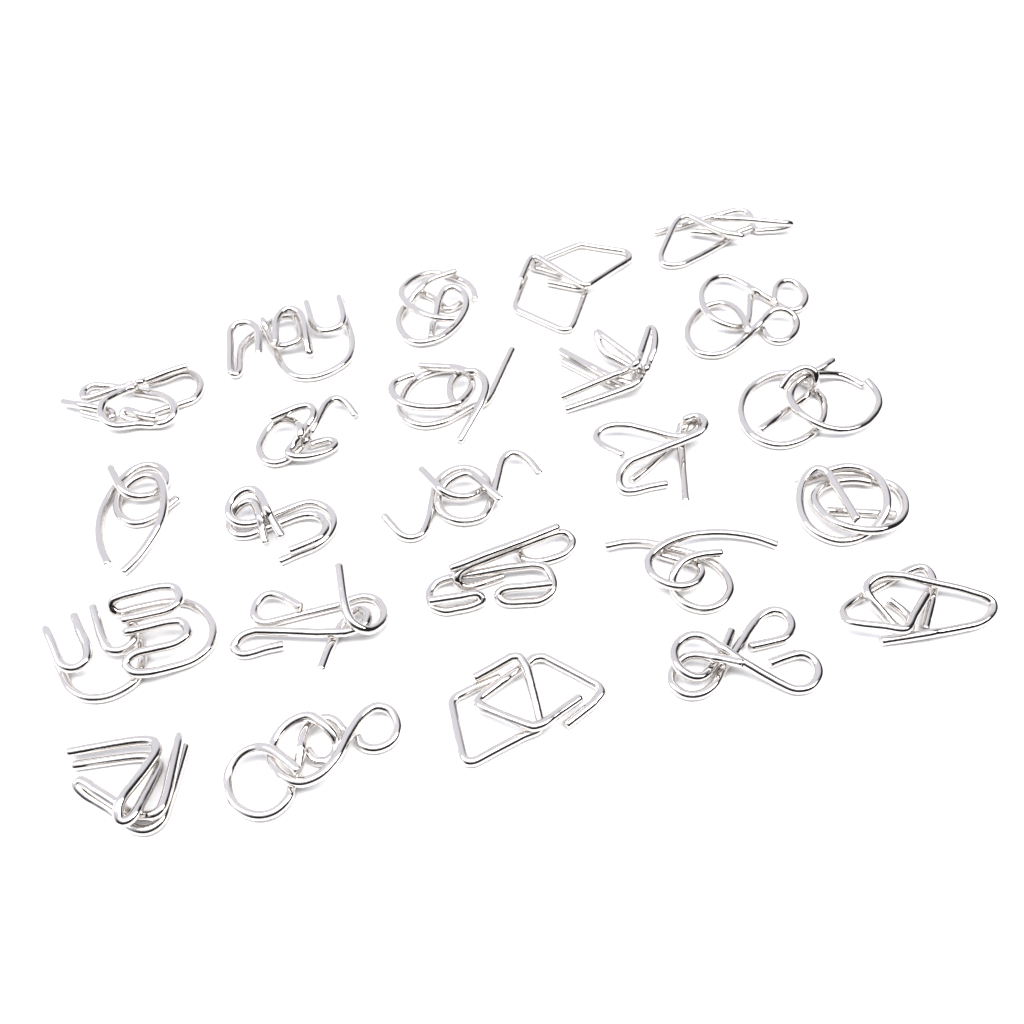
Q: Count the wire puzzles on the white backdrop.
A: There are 24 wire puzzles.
